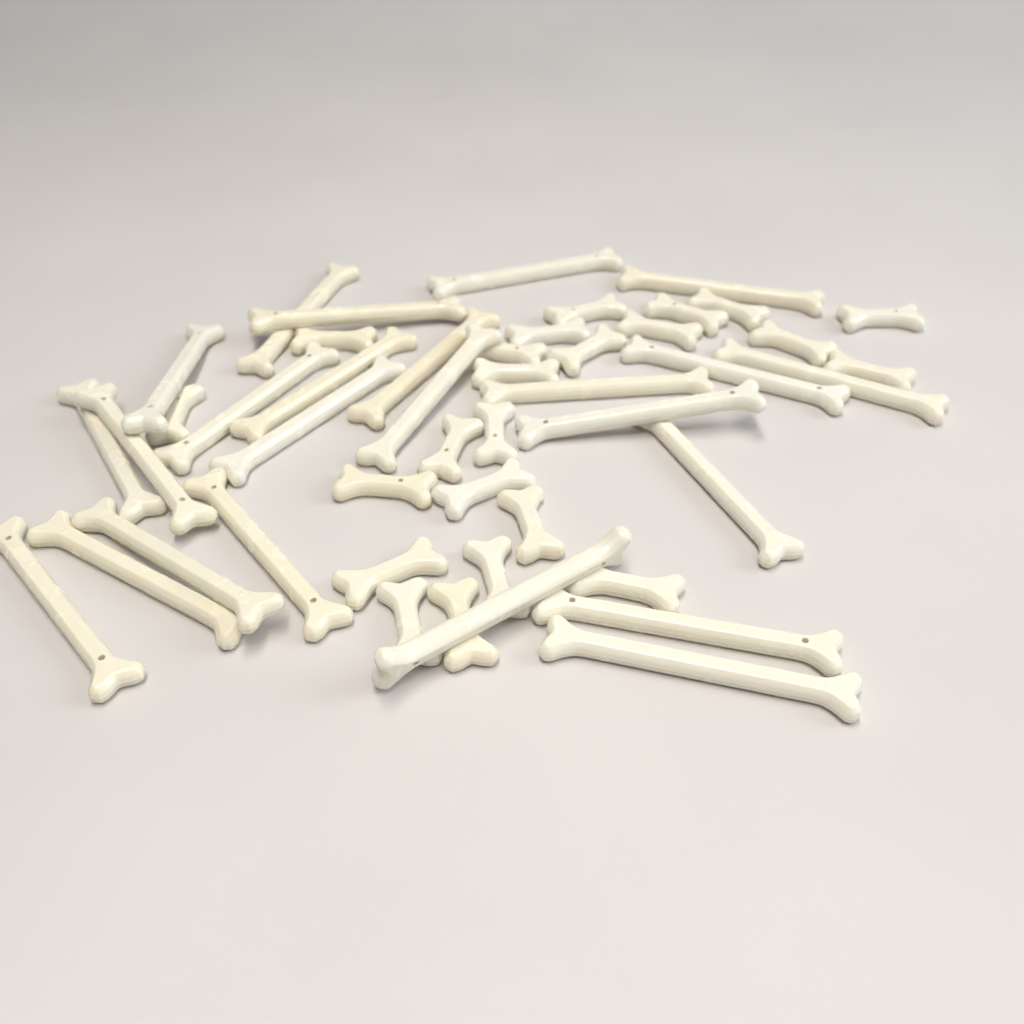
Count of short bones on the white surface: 23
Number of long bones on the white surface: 24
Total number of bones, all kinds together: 47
